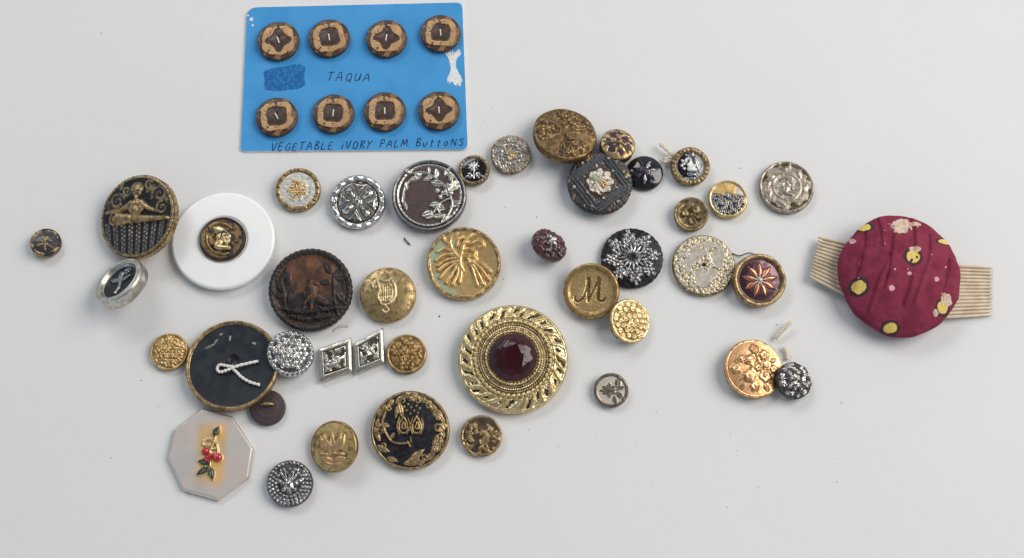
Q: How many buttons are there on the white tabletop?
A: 50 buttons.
